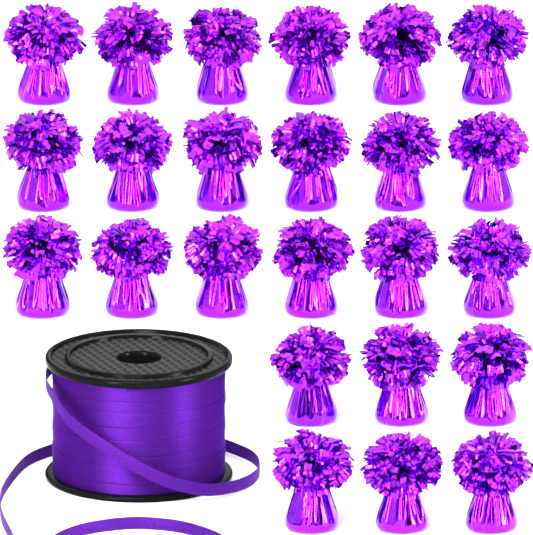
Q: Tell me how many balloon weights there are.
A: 24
